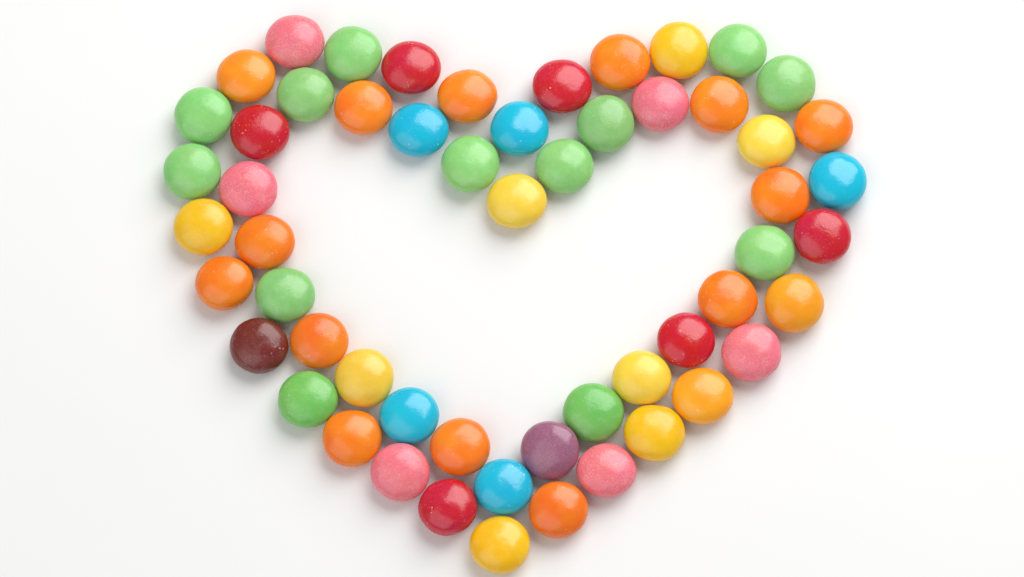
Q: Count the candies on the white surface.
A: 56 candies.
